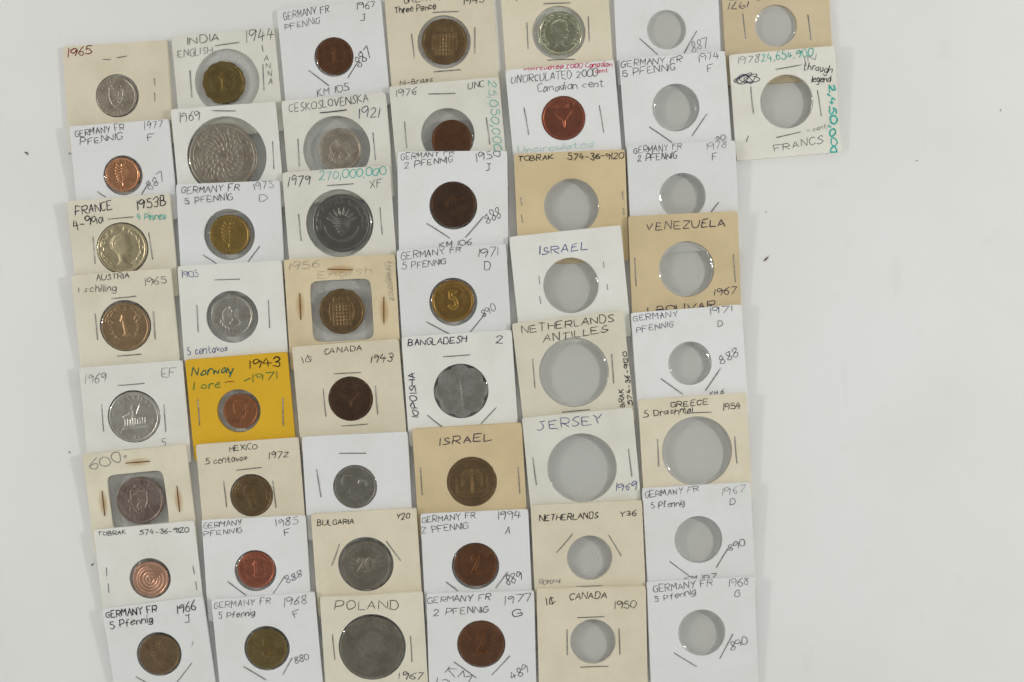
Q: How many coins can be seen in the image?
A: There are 34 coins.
